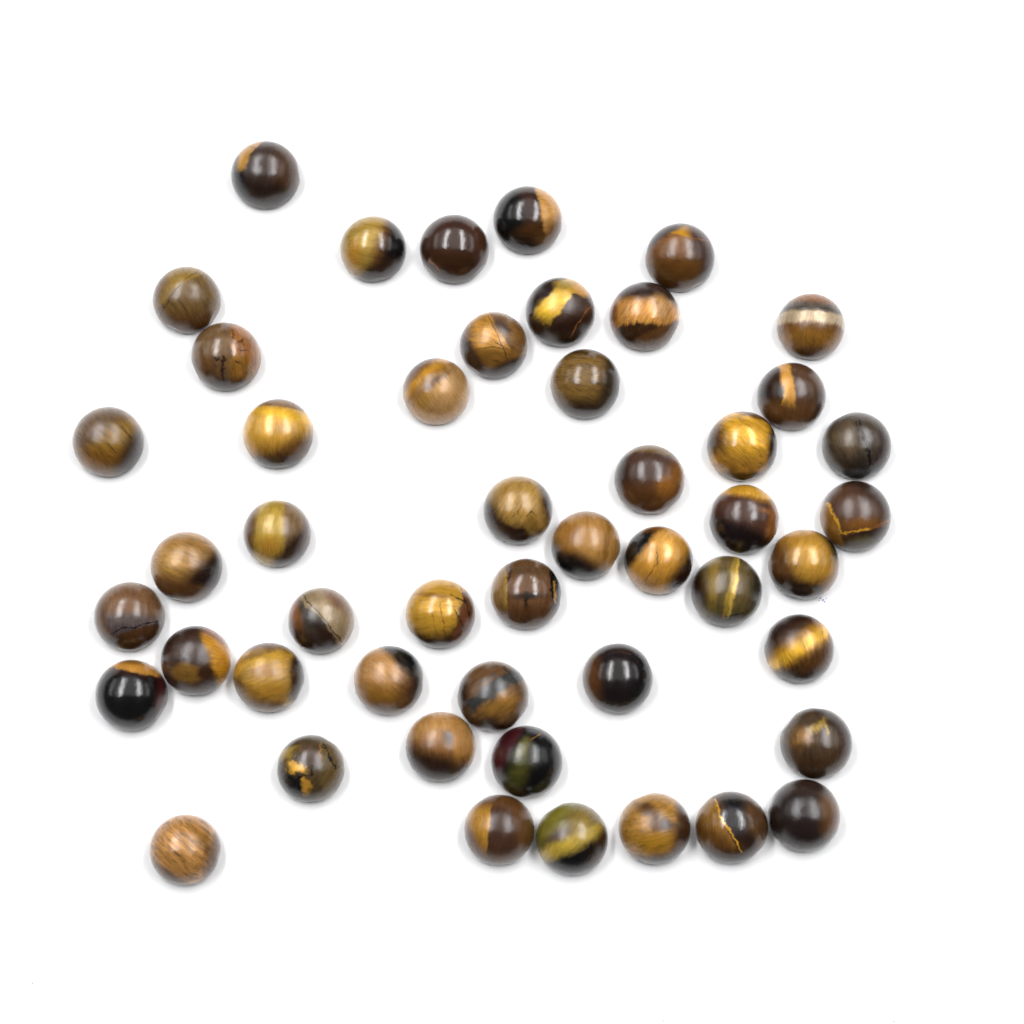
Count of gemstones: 49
